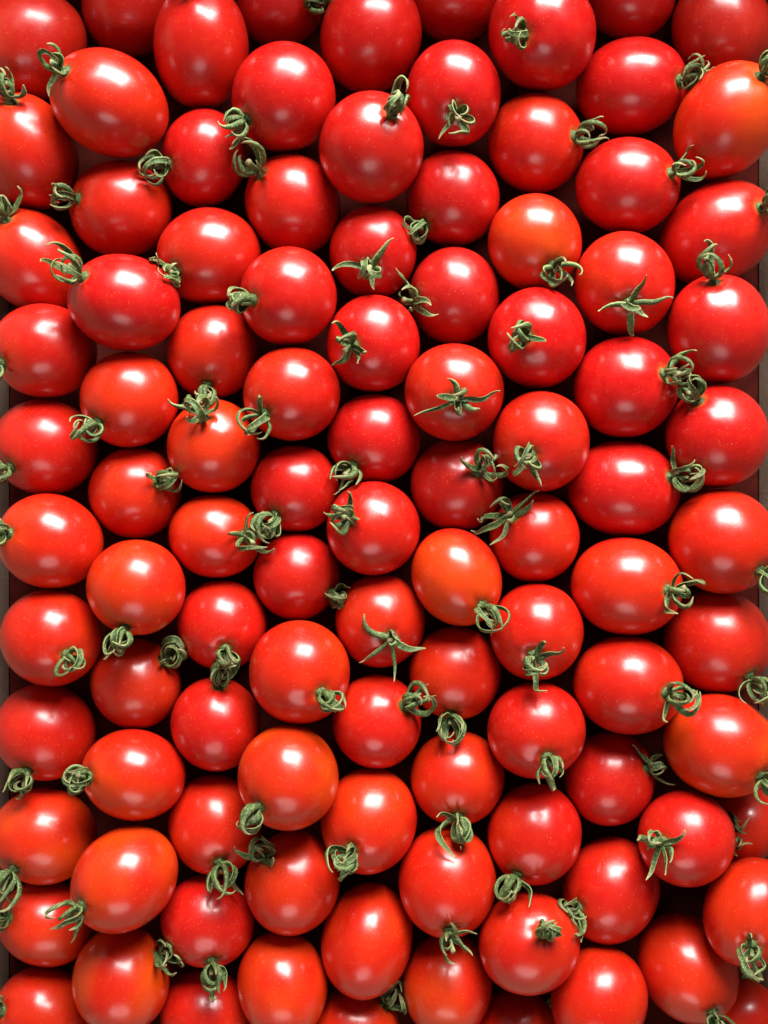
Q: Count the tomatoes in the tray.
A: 101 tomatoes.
